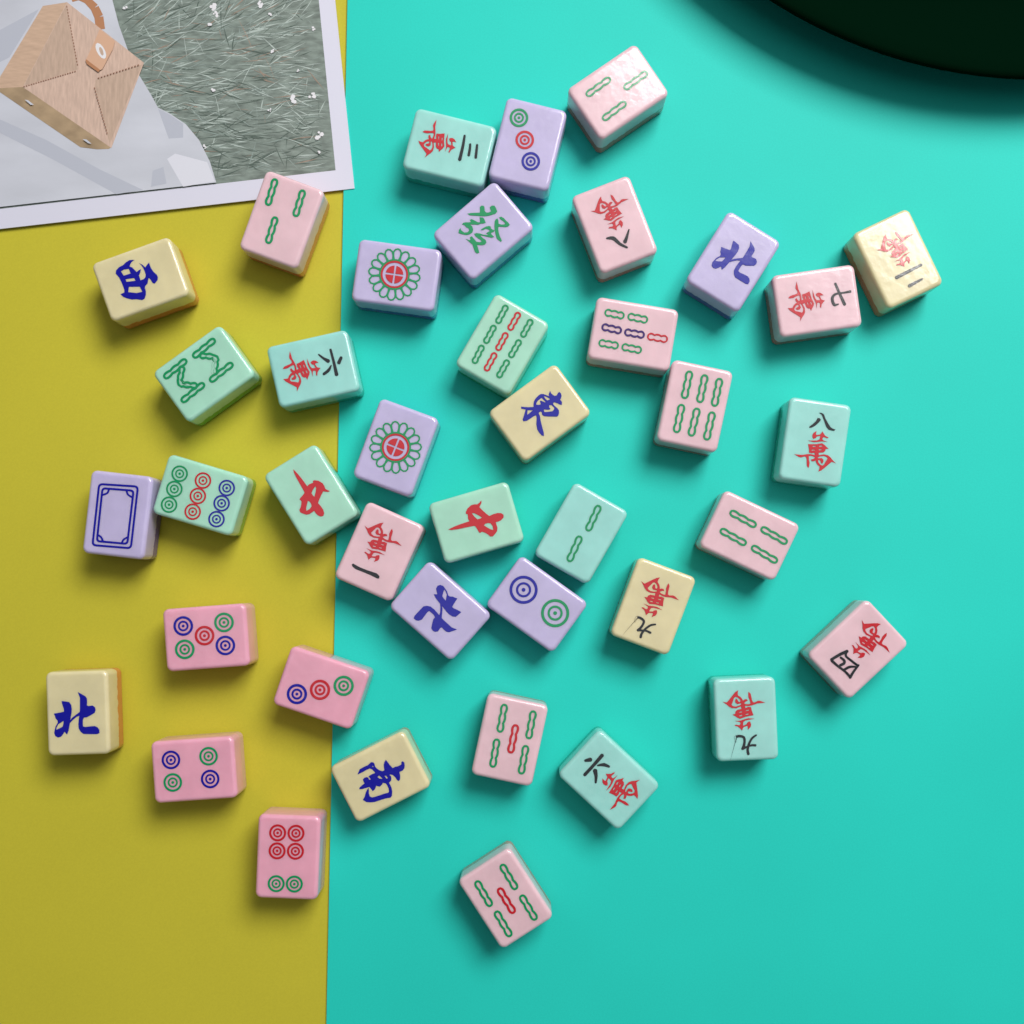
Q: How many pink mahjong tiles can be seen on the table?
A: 15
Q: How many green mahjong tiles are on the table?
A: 11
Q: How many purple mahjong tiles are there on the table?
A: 8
